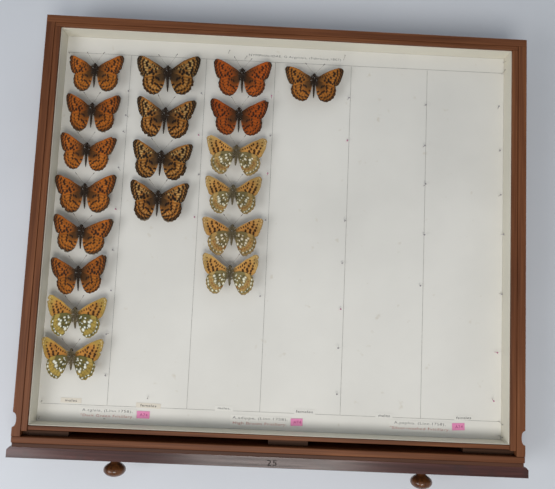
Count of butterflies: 19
